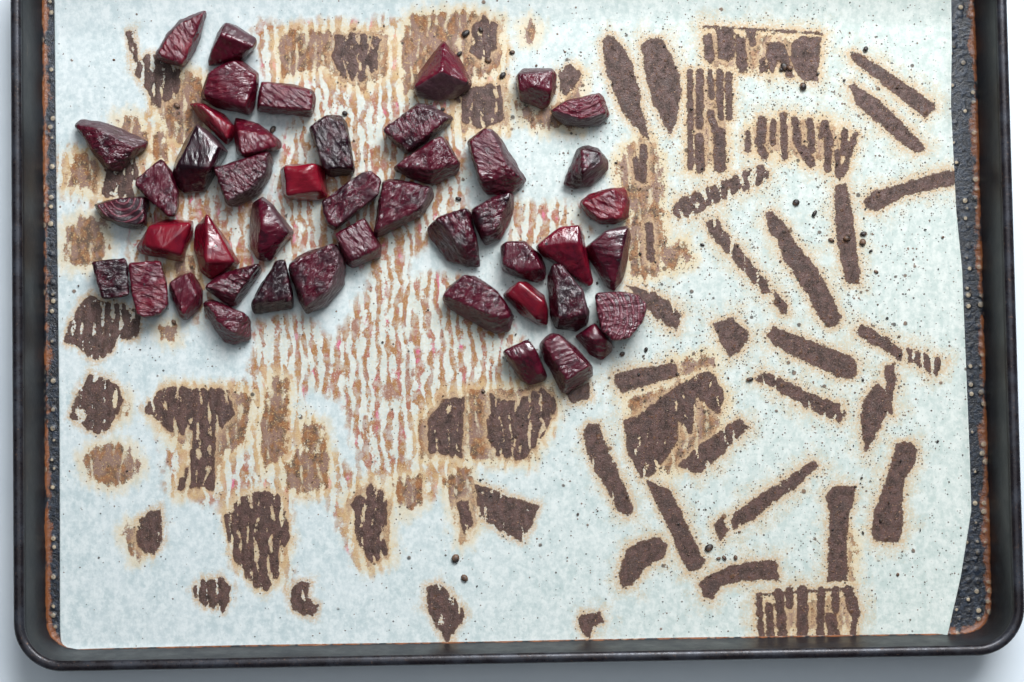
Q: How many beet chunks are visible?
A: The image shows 46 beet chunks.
